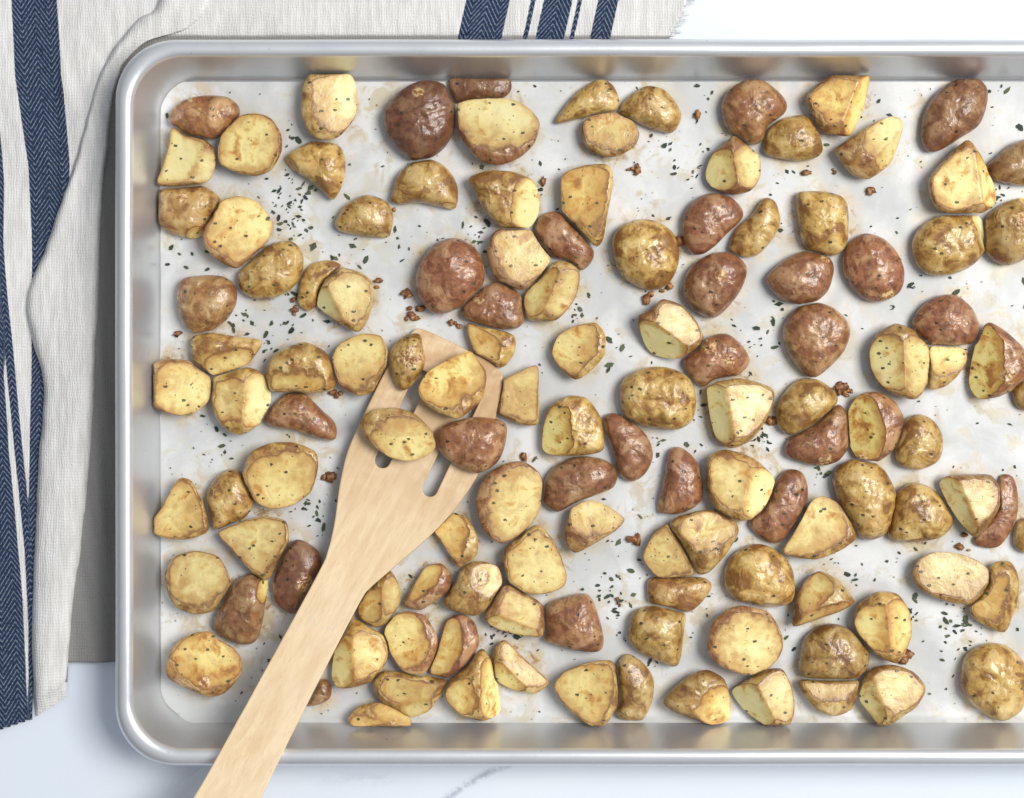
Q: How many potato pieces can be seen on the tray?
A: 125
